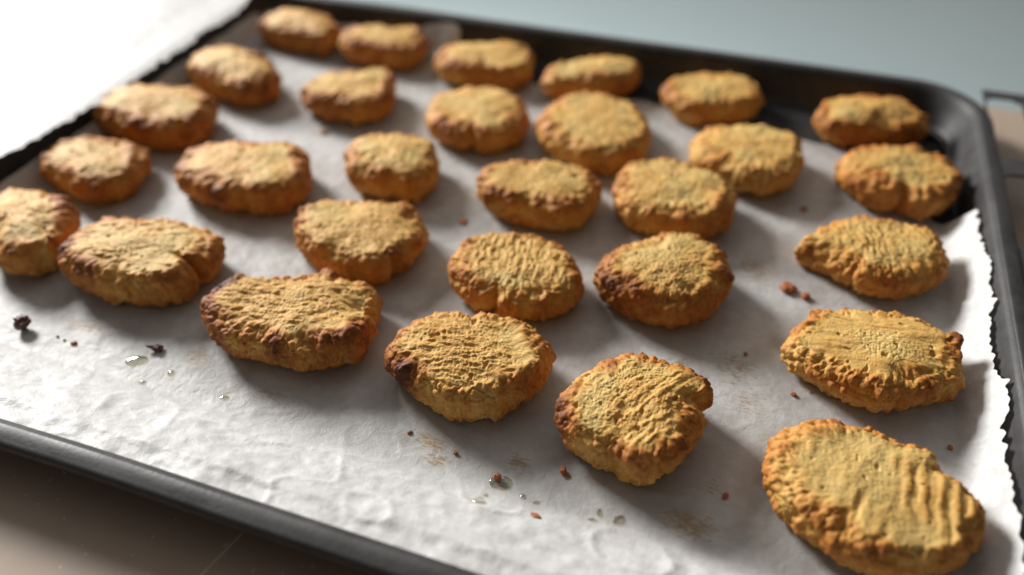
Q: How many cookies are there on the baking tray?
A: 29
